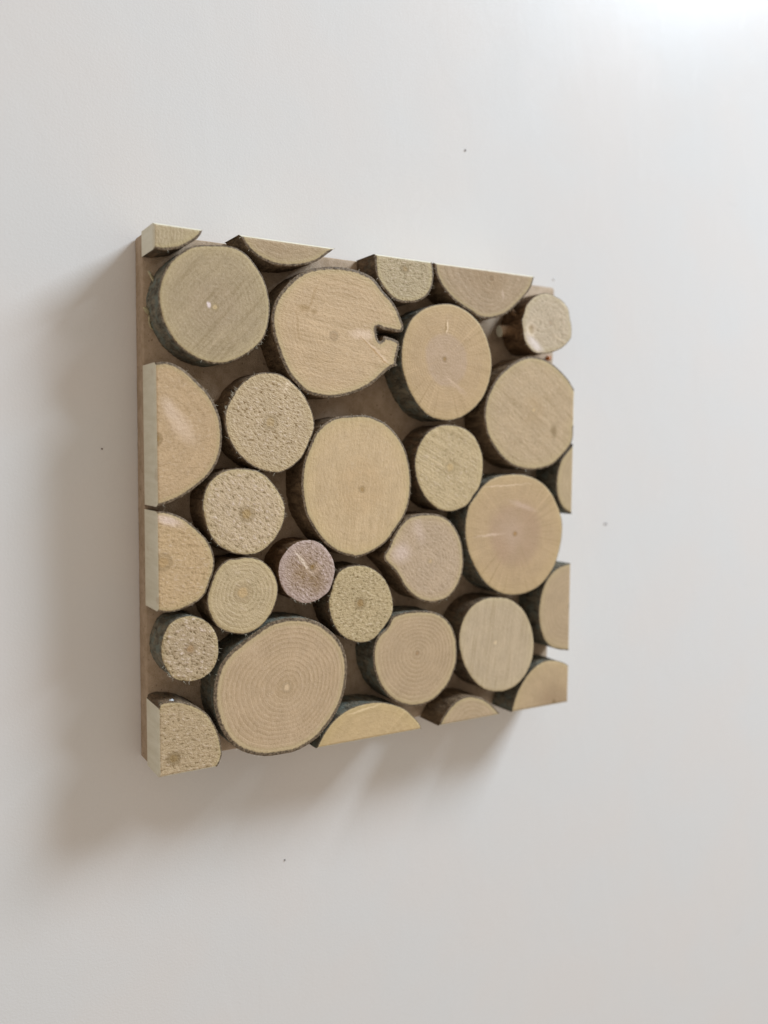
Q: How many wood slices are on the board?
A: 30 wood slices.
